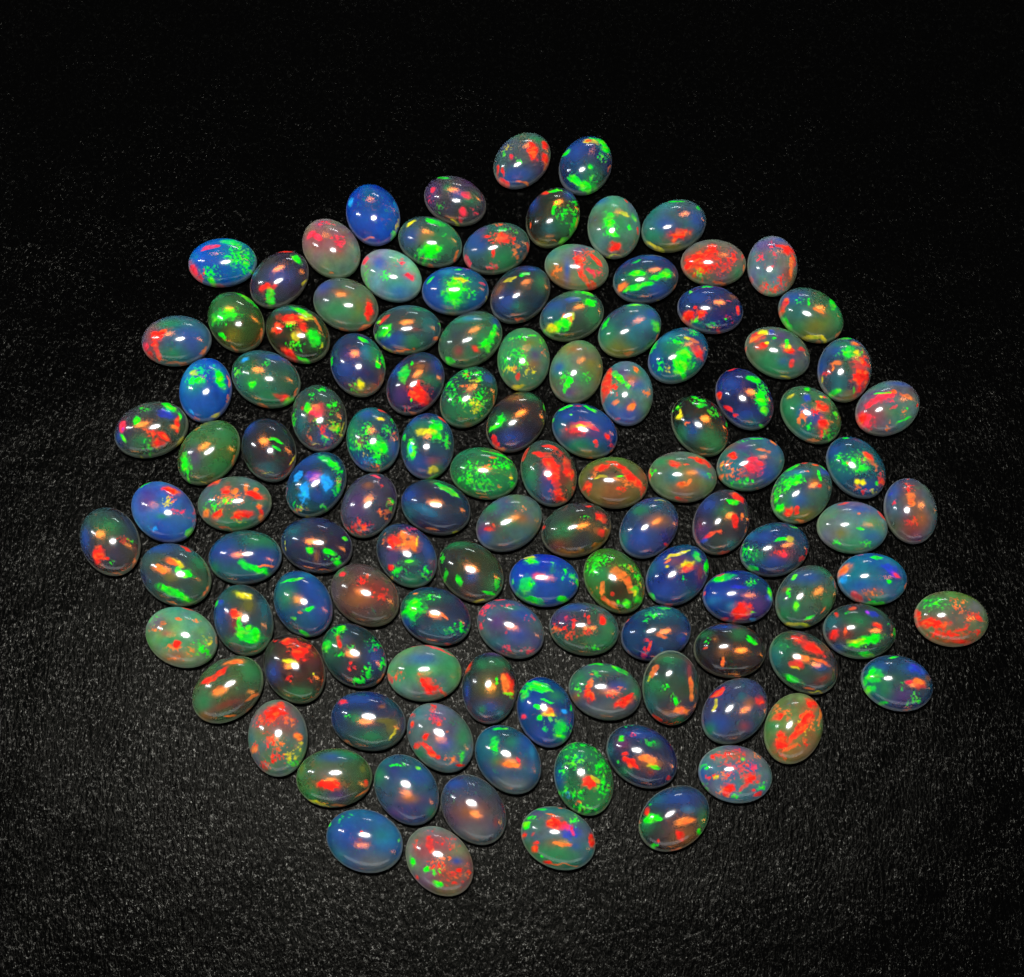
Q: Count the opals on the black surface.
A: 120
